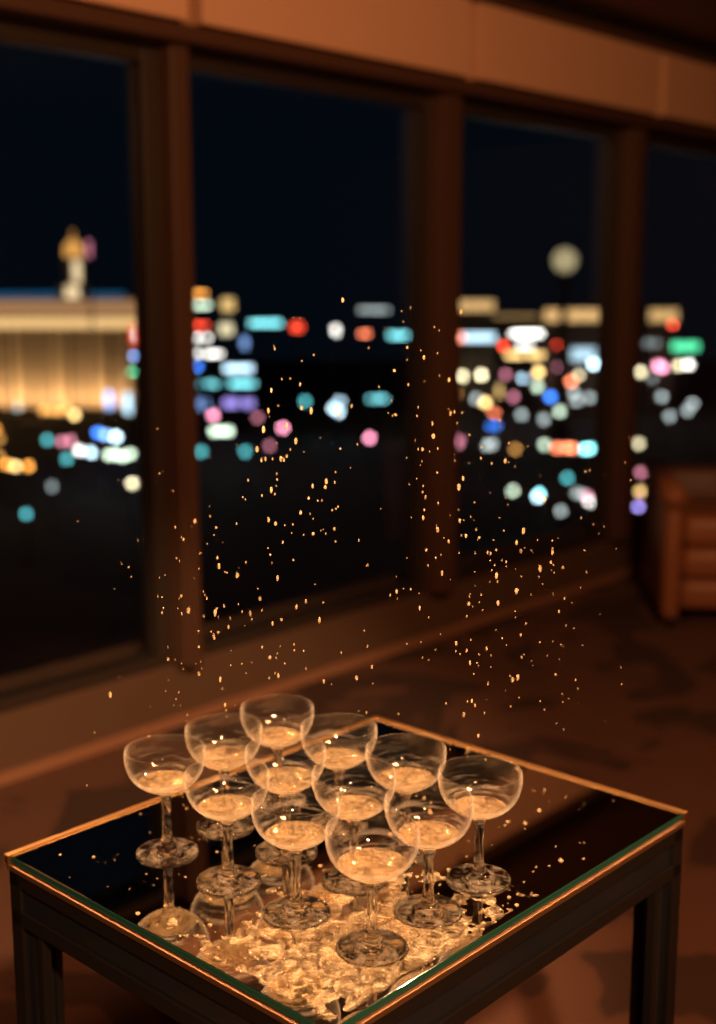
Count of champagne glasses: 12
